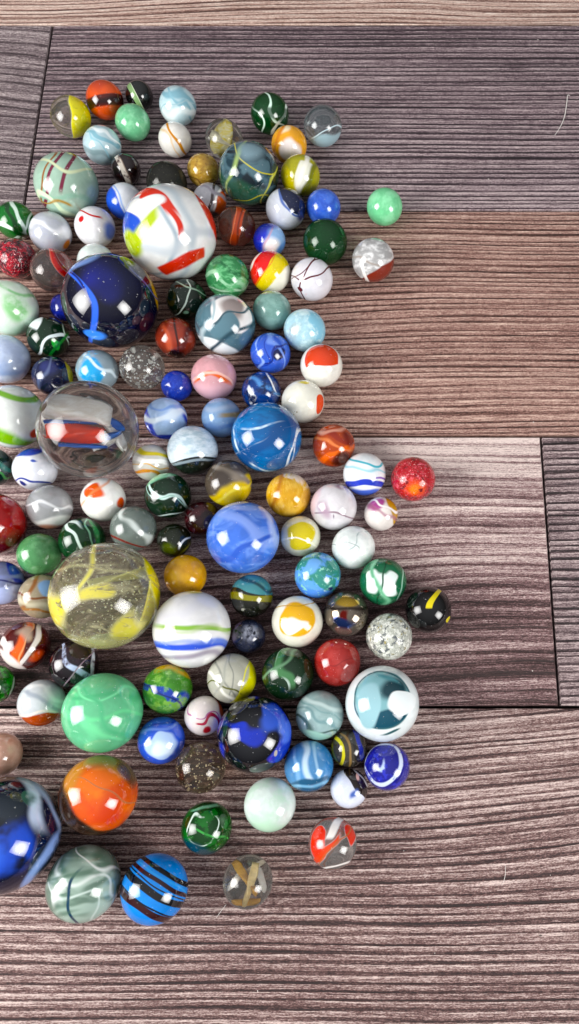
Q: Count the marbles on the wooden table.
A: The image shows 124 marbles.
